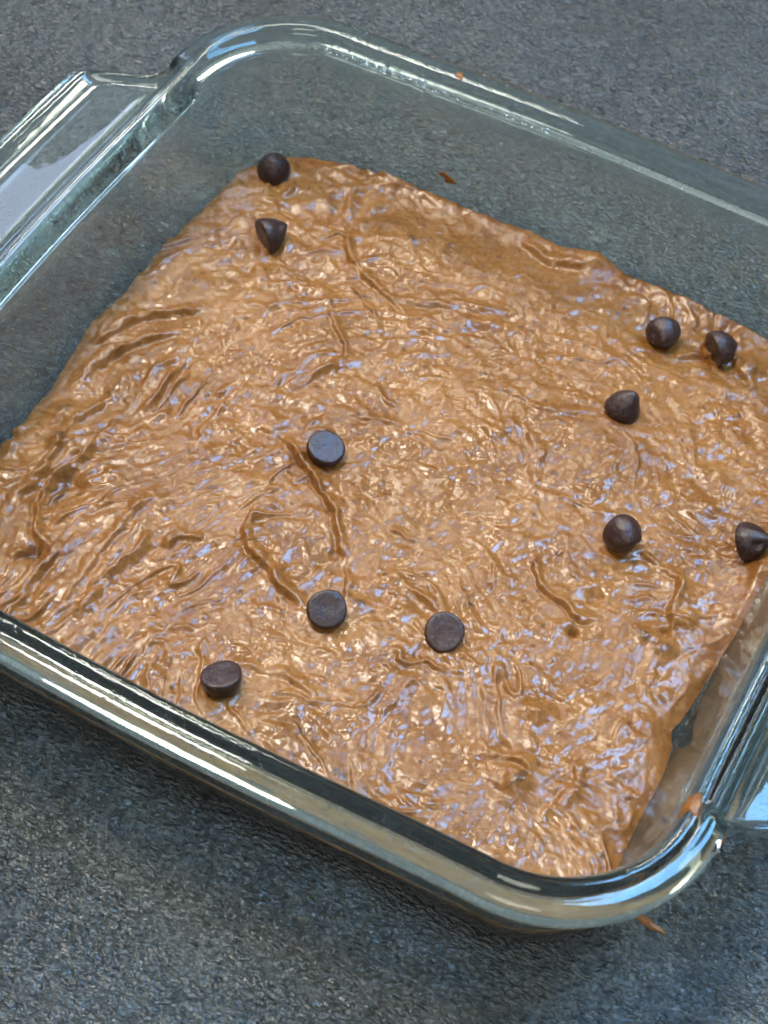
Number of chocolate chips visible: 11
